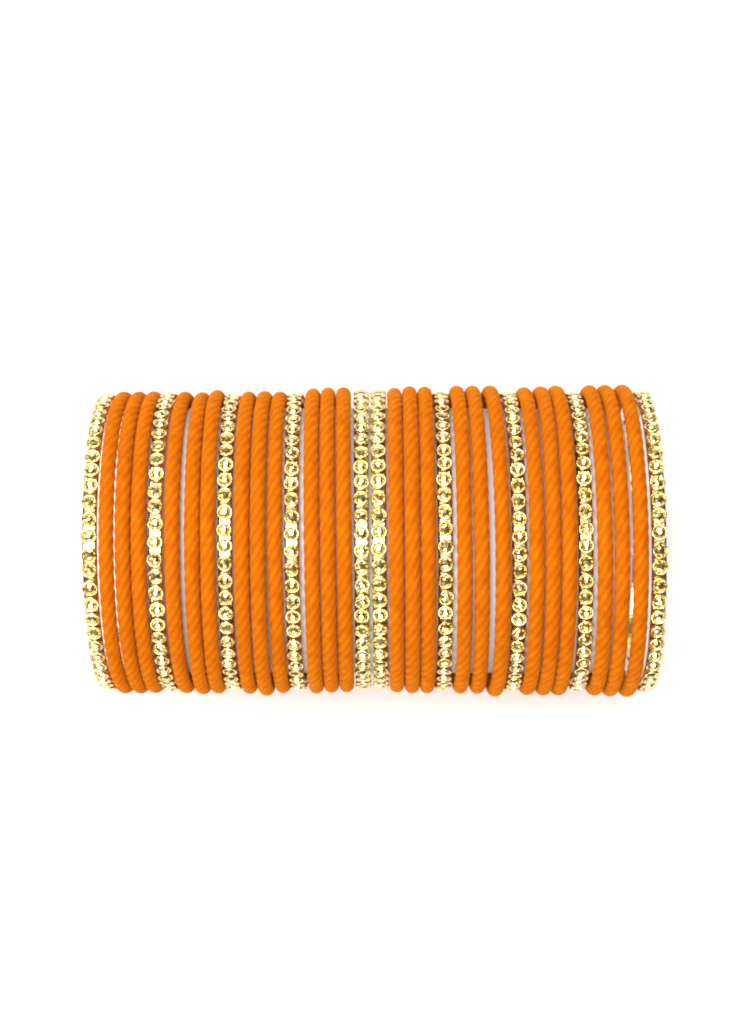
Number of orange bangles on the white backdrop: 24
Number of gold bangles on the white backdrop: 10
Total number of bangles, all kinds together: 34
